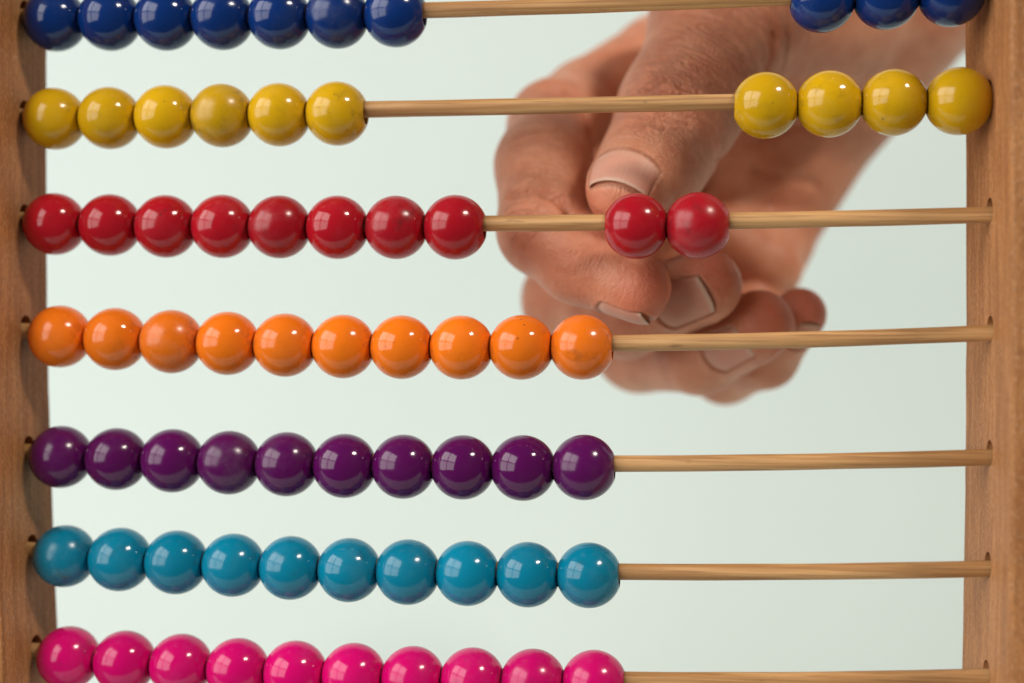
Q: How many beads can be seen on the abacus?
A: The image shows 70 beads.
